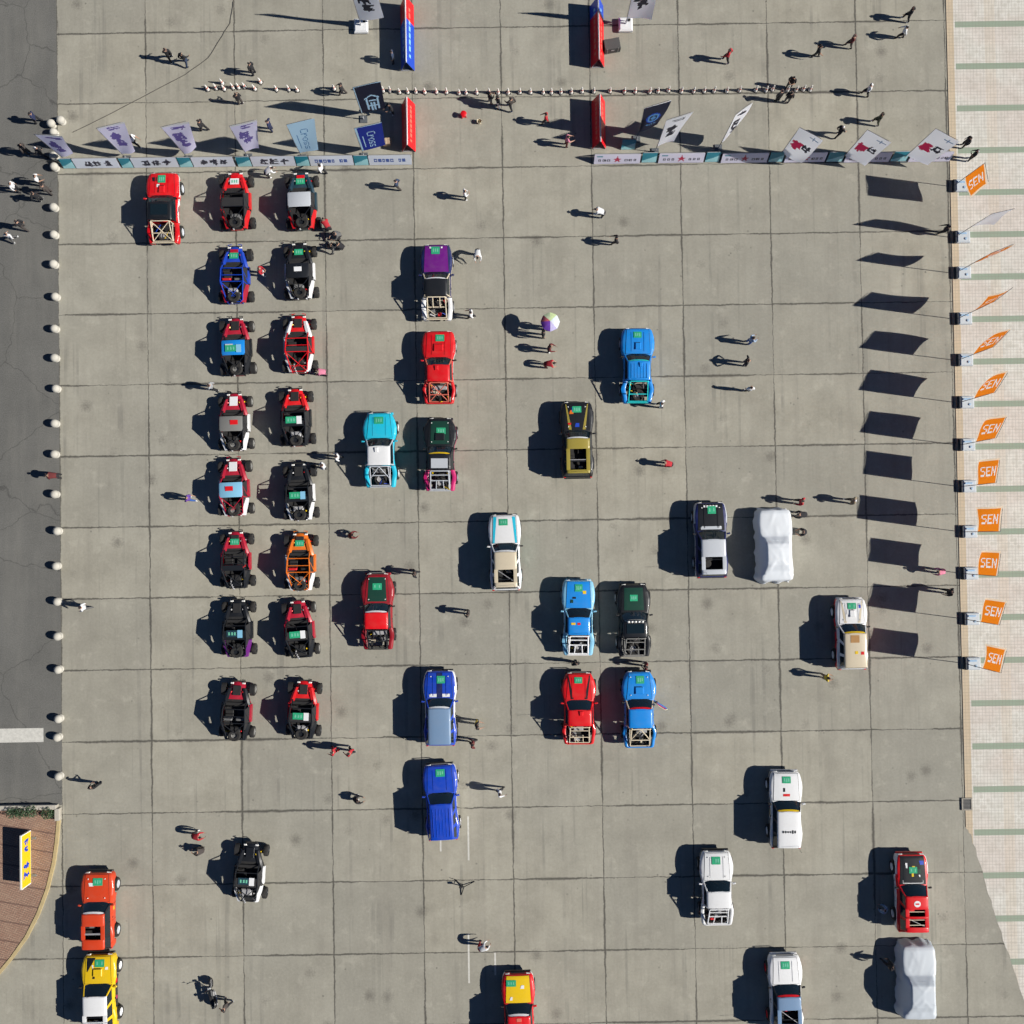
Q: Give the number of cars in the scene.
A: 26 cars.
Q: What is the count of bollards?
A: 23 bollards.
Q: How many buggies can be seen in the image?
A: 17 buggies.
